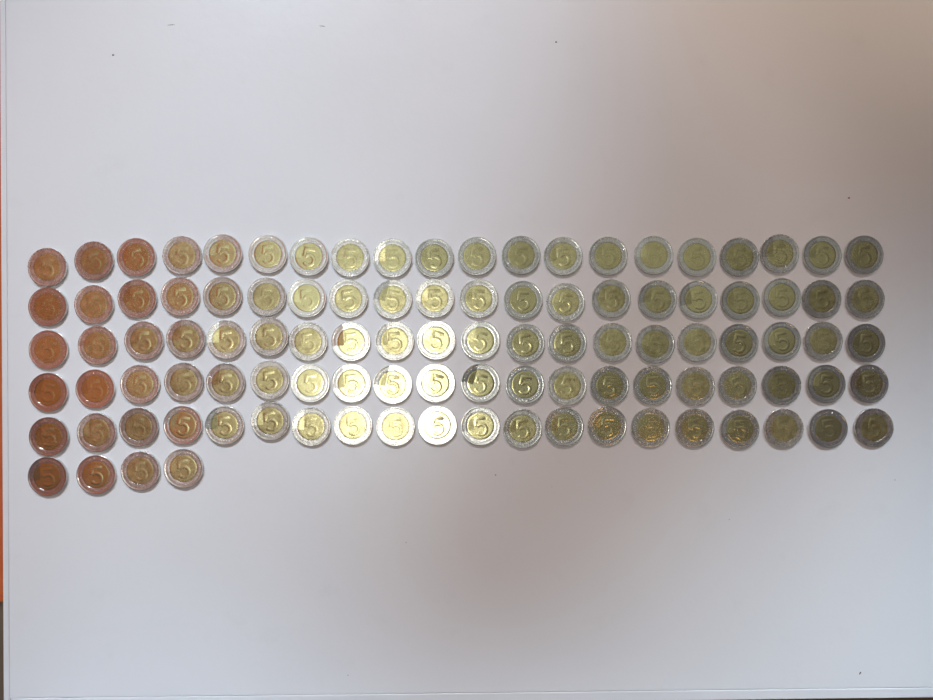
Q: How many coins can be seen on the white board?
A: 104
